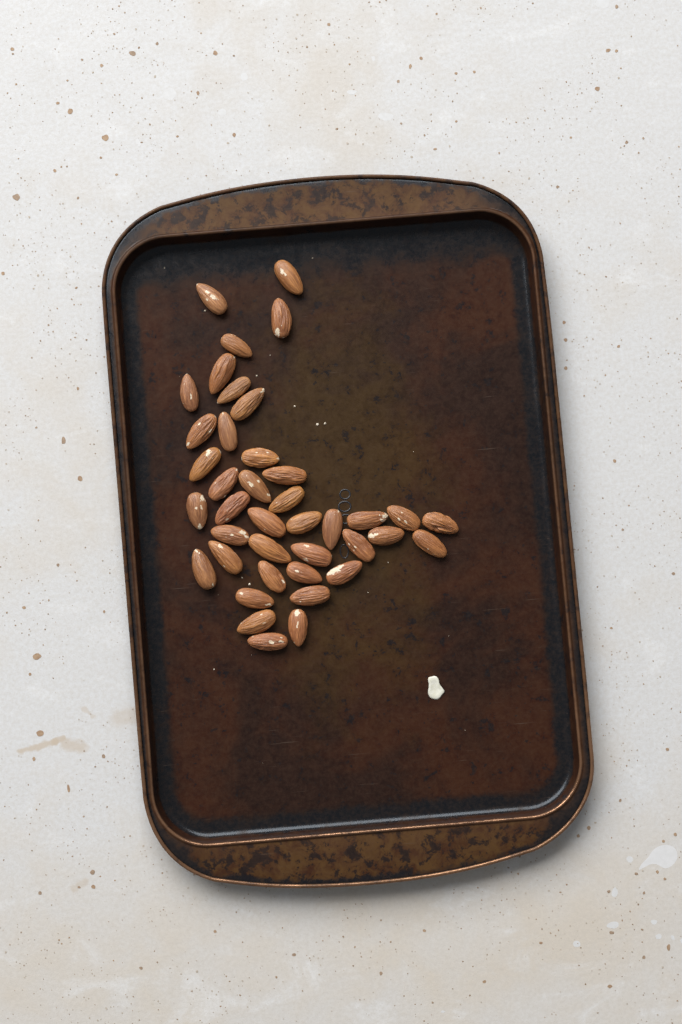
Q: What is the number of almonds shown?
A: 40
